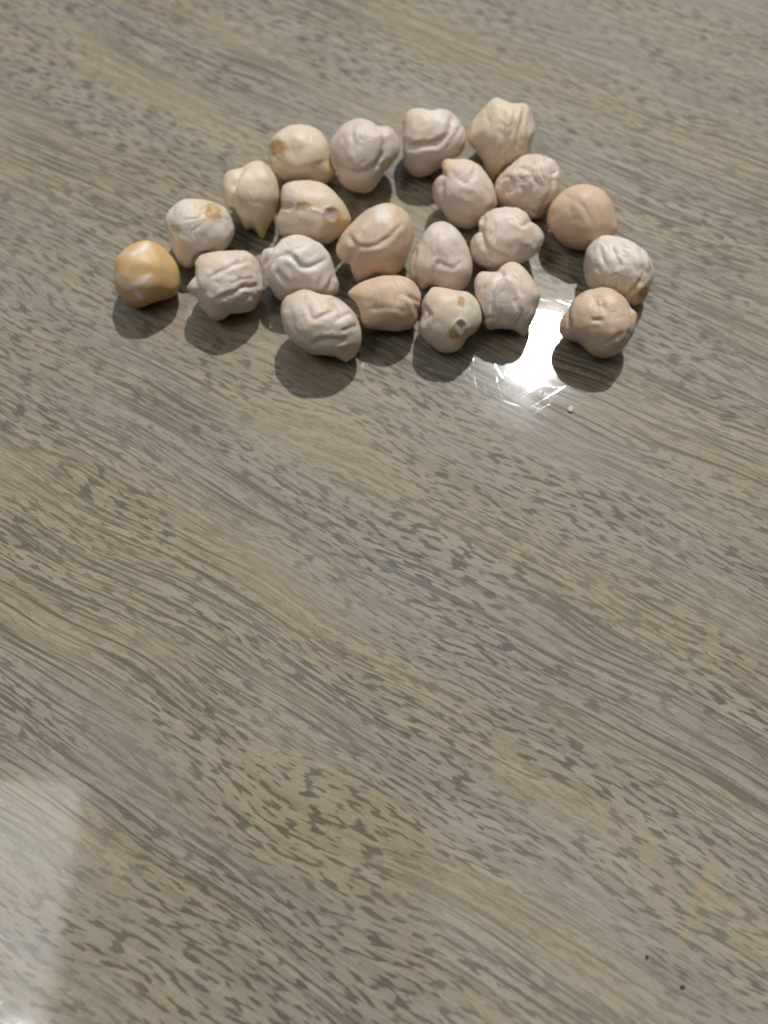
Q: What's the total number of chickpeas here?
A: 22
